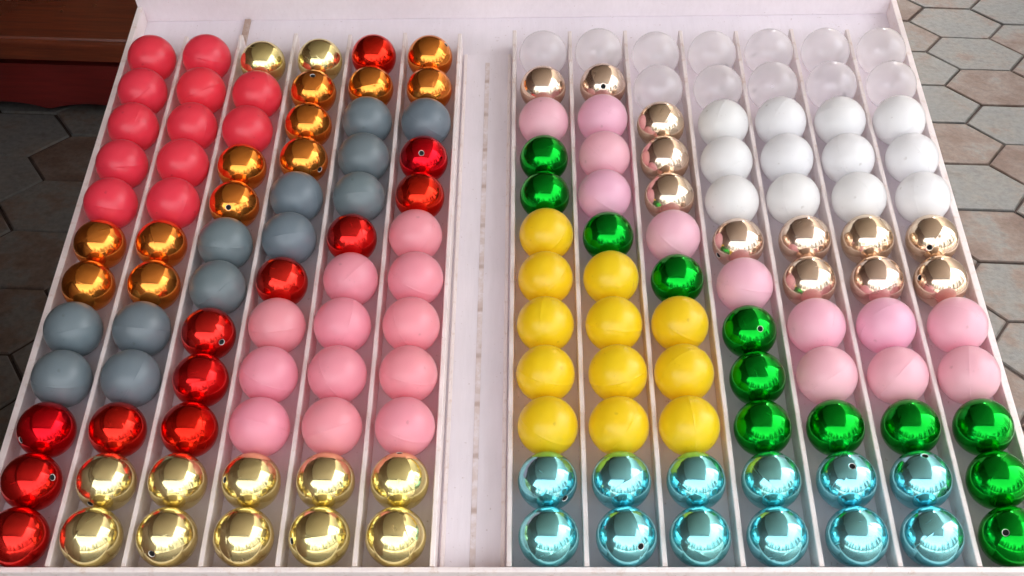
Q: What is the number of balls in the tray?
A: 156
